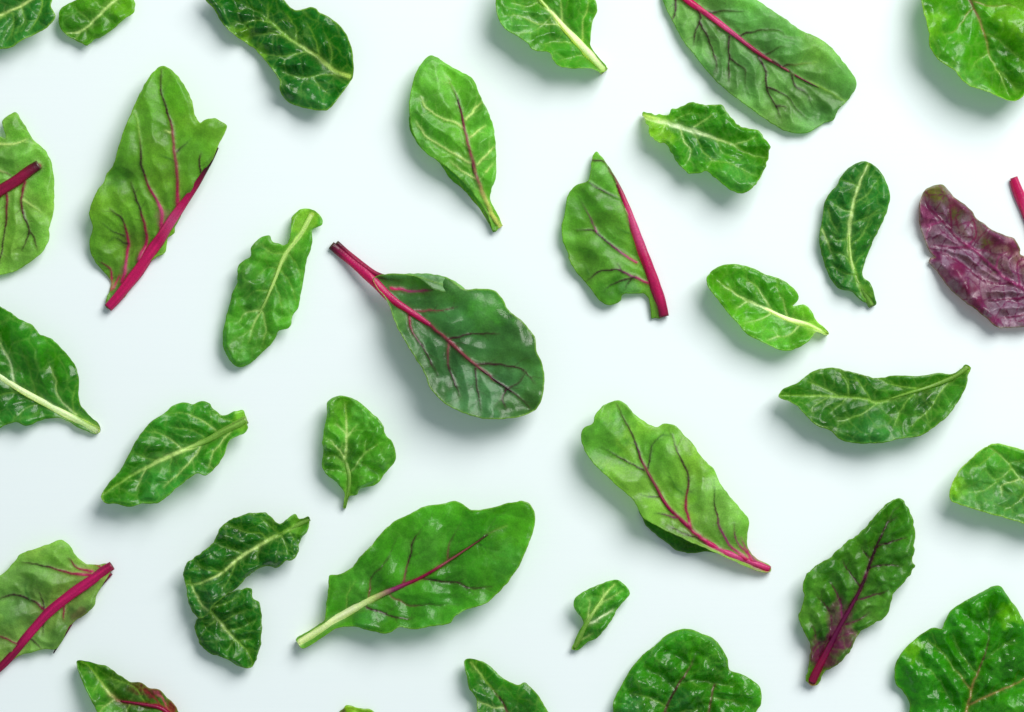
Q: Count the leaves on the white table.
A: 32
